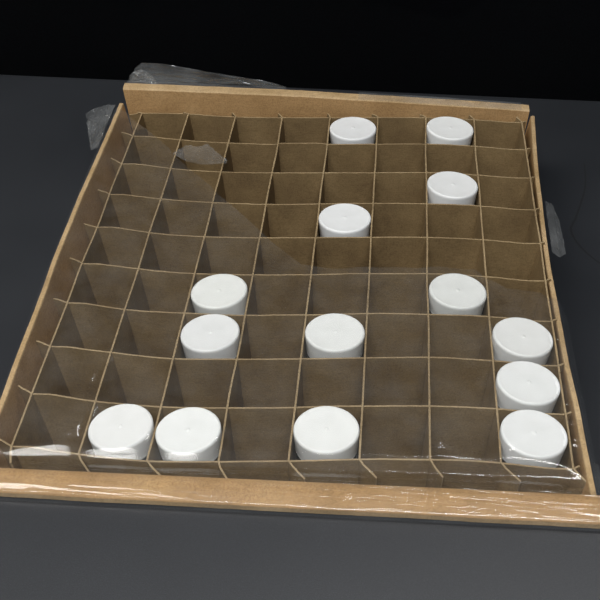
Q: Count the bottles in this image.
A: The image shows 14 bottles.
